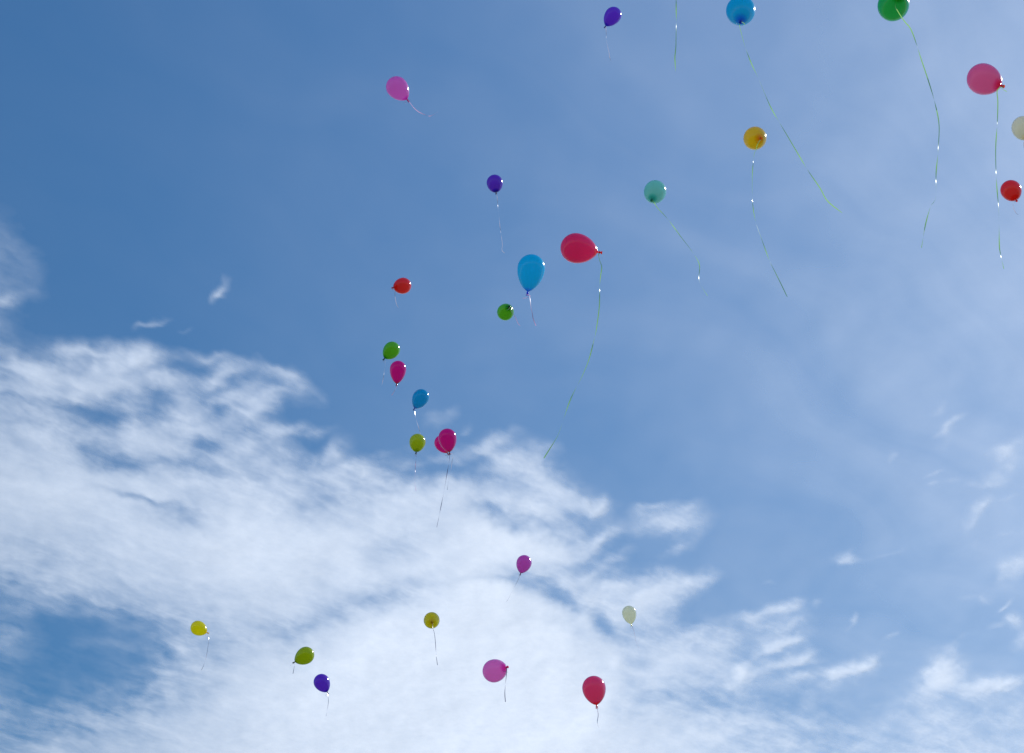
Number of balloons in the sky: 28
